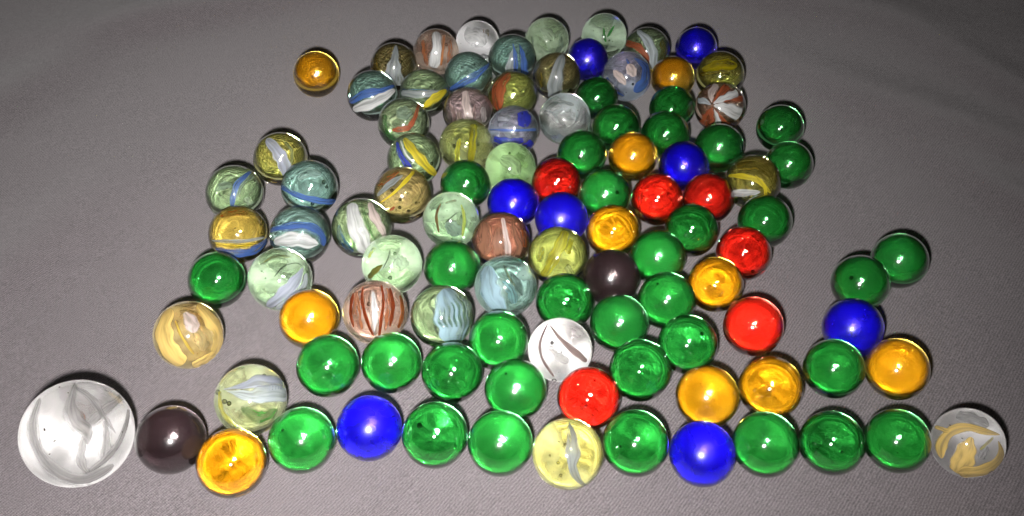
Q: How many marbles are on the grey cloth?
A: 105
